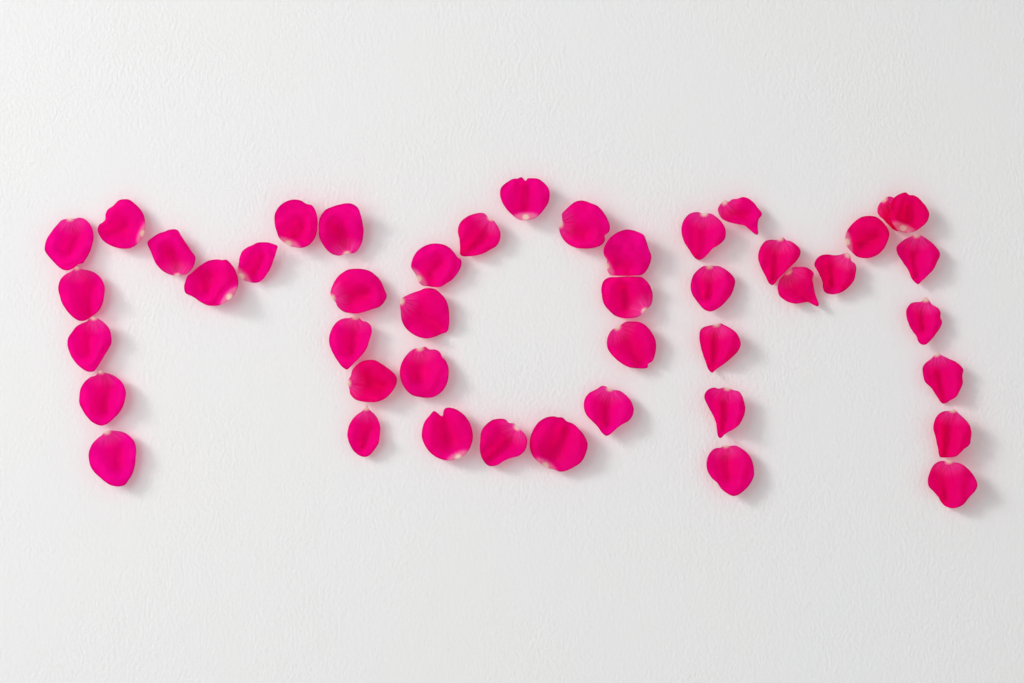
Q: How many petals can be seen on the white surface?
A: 45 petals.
